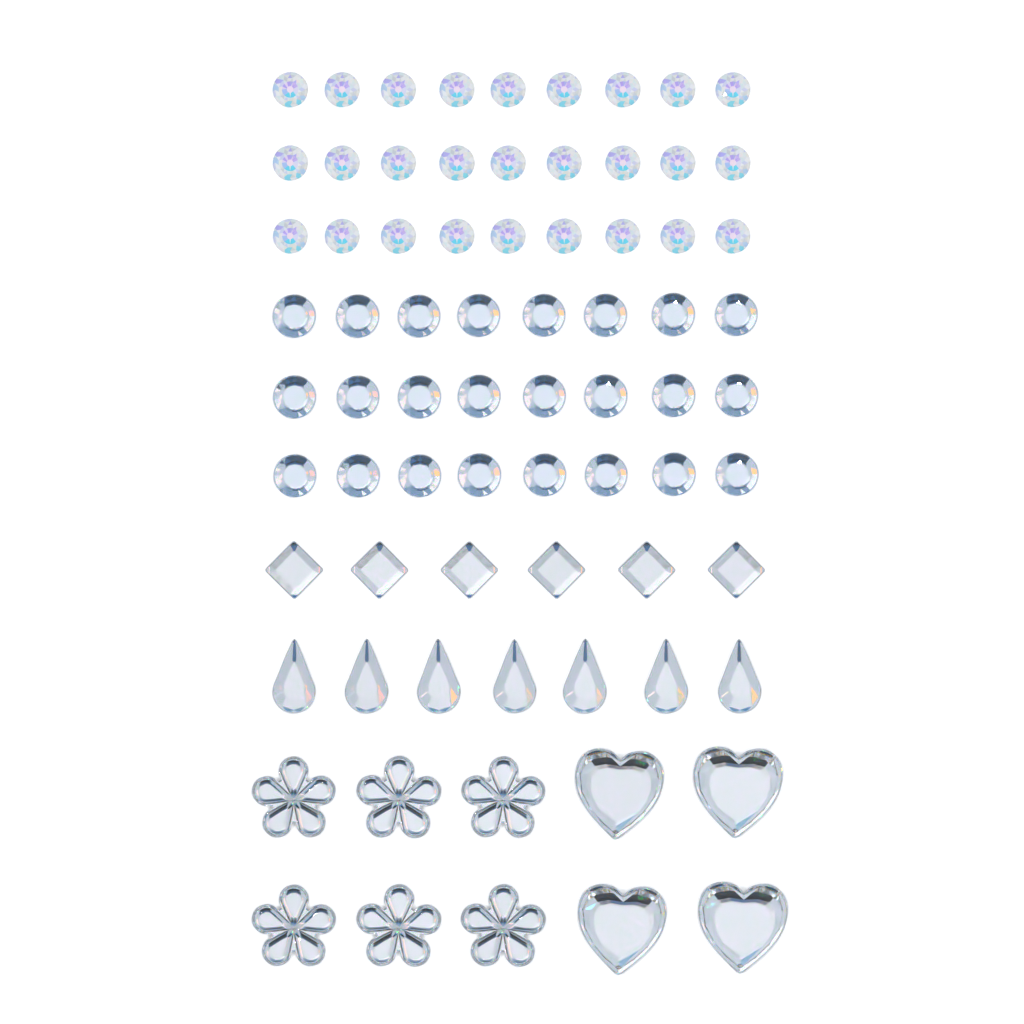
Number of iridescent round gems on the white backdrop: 27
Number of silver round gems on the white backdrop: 24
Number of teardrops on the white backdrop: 7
